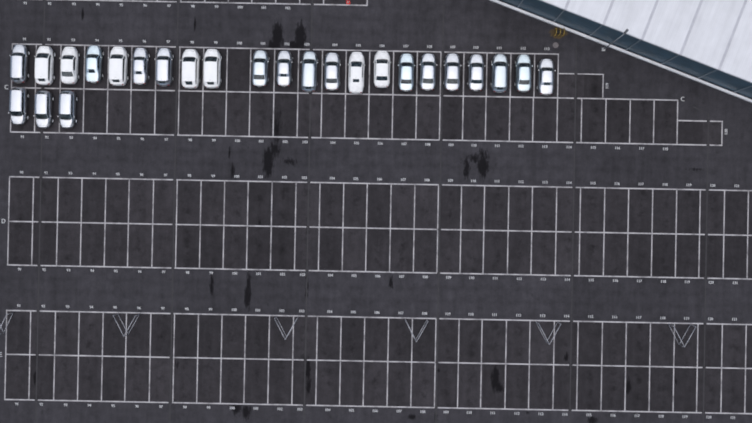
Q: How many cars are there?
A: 25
